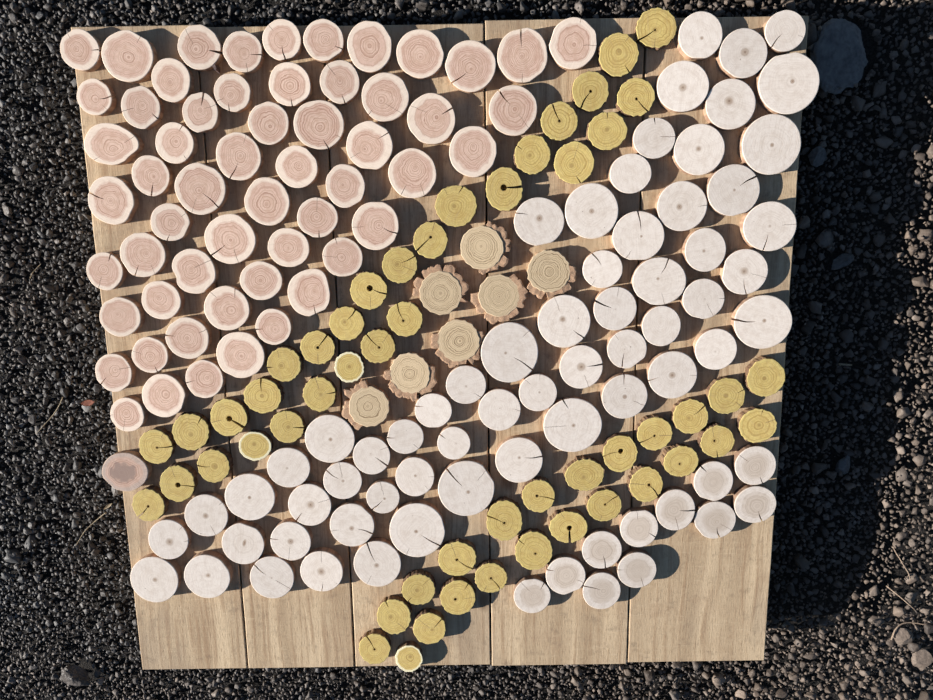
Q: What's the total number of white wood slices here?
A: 70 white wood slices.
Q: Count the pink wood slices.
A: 58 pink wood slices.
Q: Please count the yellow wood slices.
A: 52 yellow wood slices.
